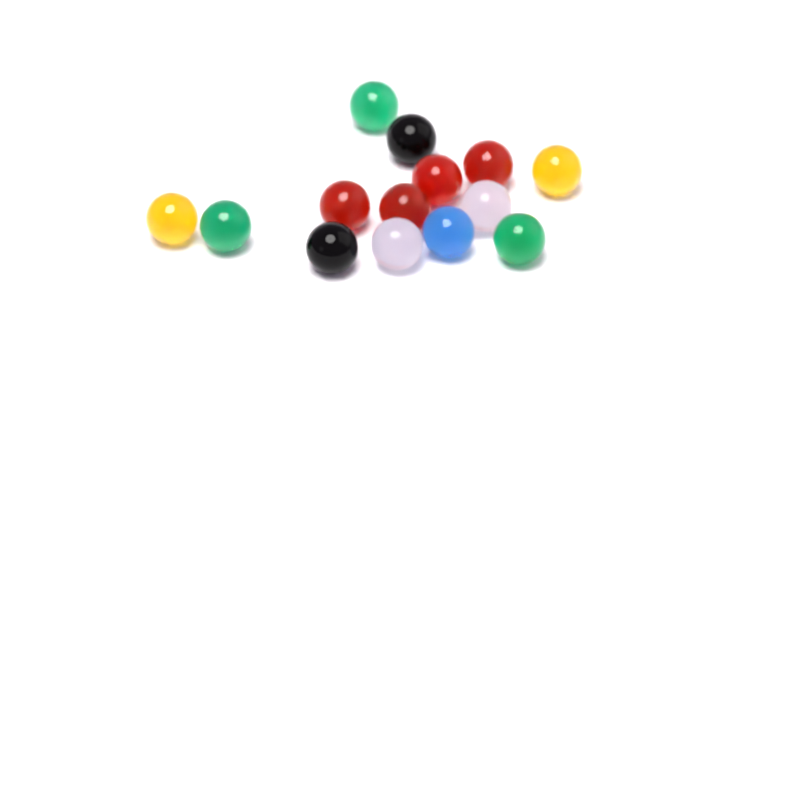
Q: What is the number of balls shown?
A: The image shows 14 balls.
